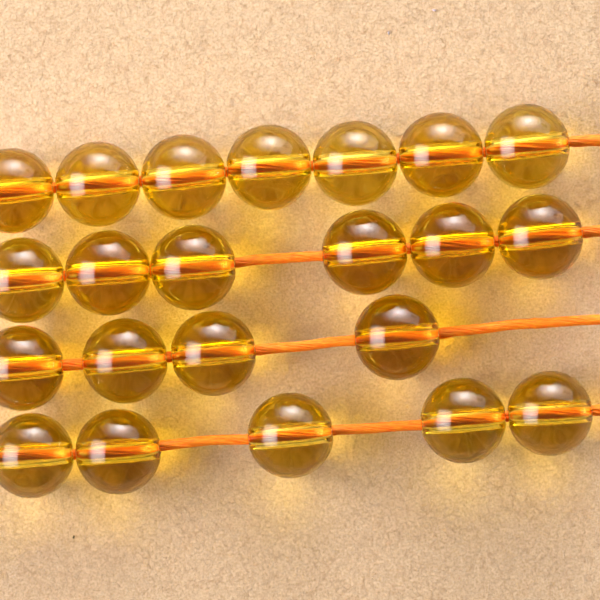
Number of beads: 22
